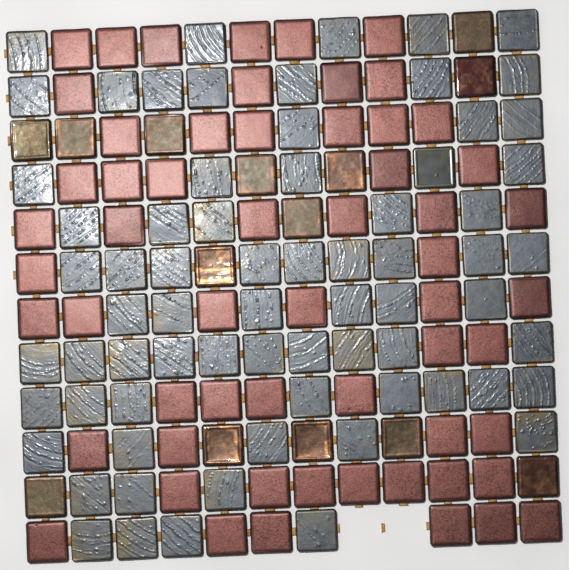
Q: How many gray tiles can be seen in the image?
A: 70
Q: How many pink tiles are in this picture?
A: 58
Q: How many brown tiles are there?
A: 14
